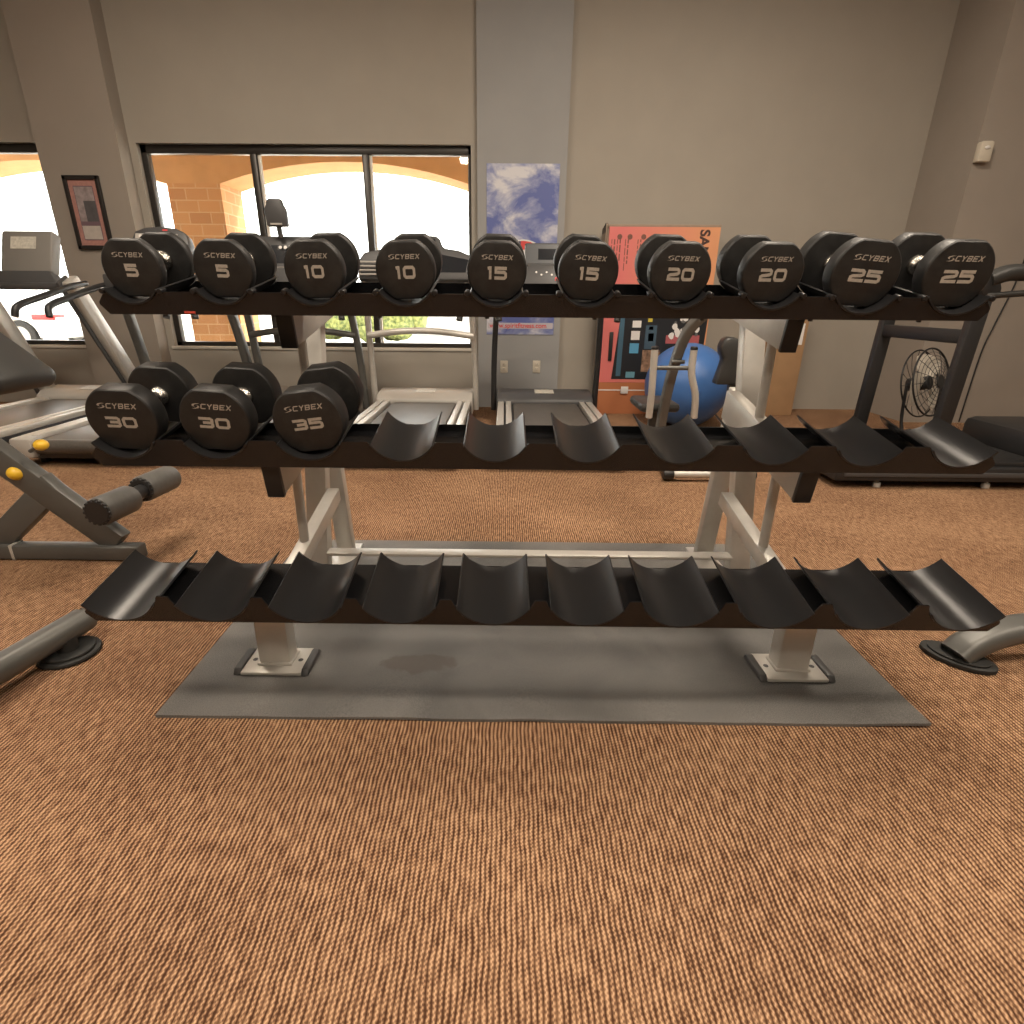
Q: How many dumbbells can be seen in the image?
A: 13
